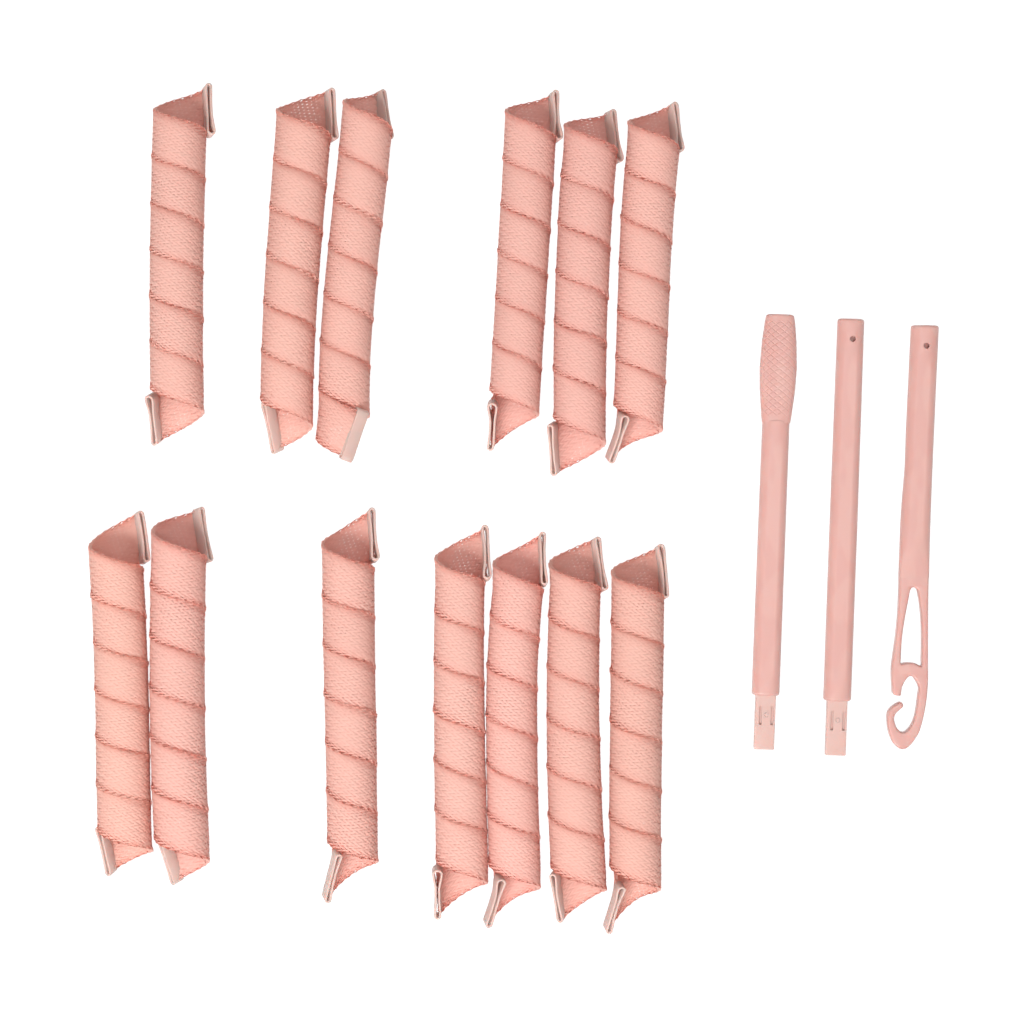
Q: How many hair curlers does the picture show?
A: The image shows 13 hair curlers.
